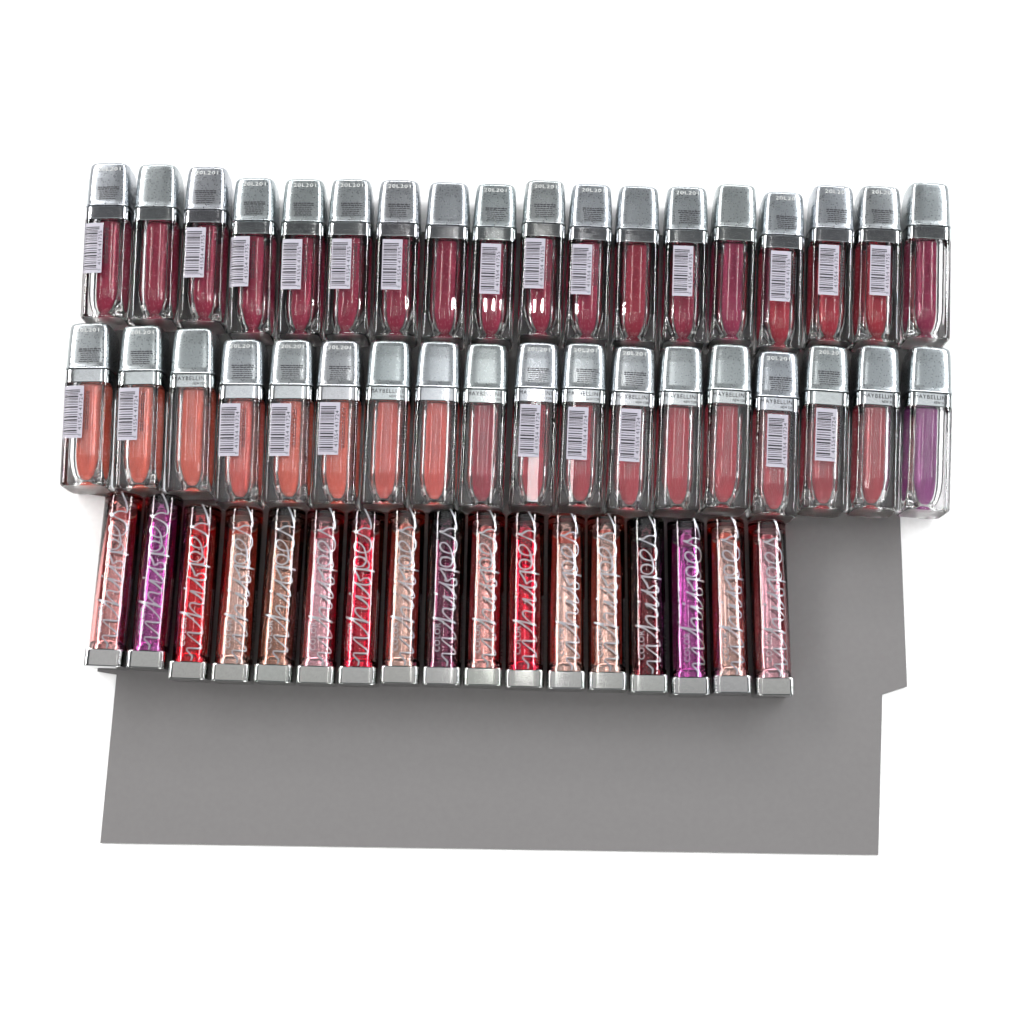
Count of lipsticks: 17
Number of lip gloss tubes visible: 36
